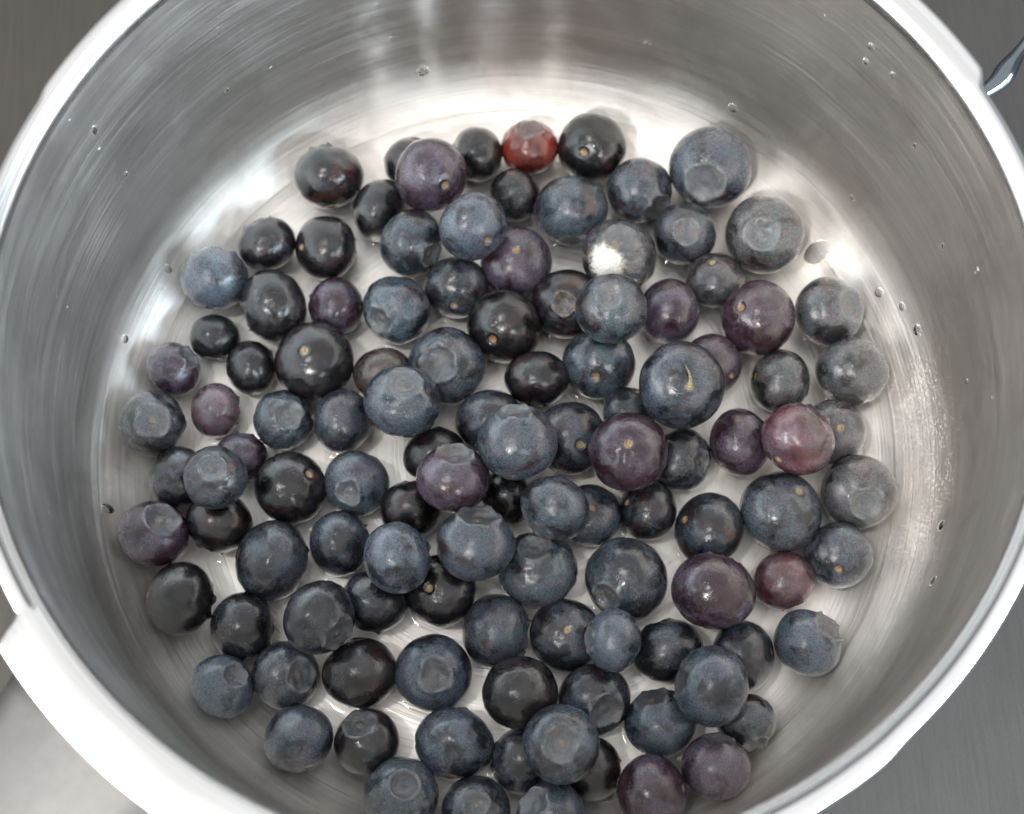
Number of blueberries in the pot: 114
